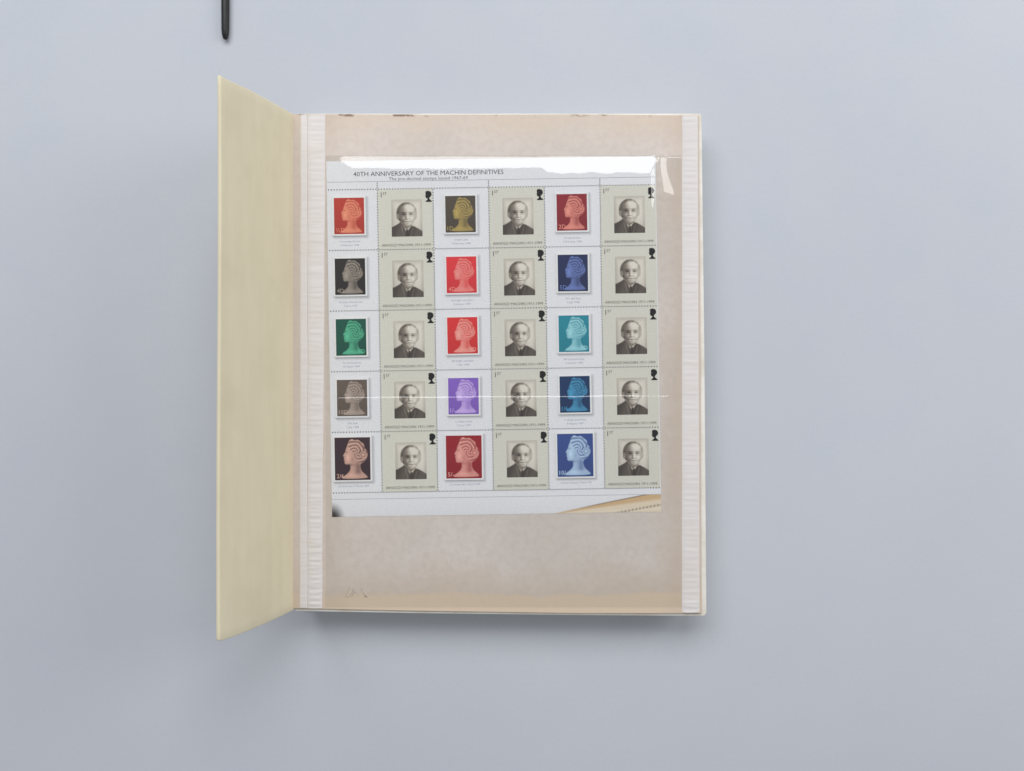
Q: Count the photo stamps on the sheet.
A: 15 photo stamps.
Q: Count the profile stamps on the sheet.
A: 15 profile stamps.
